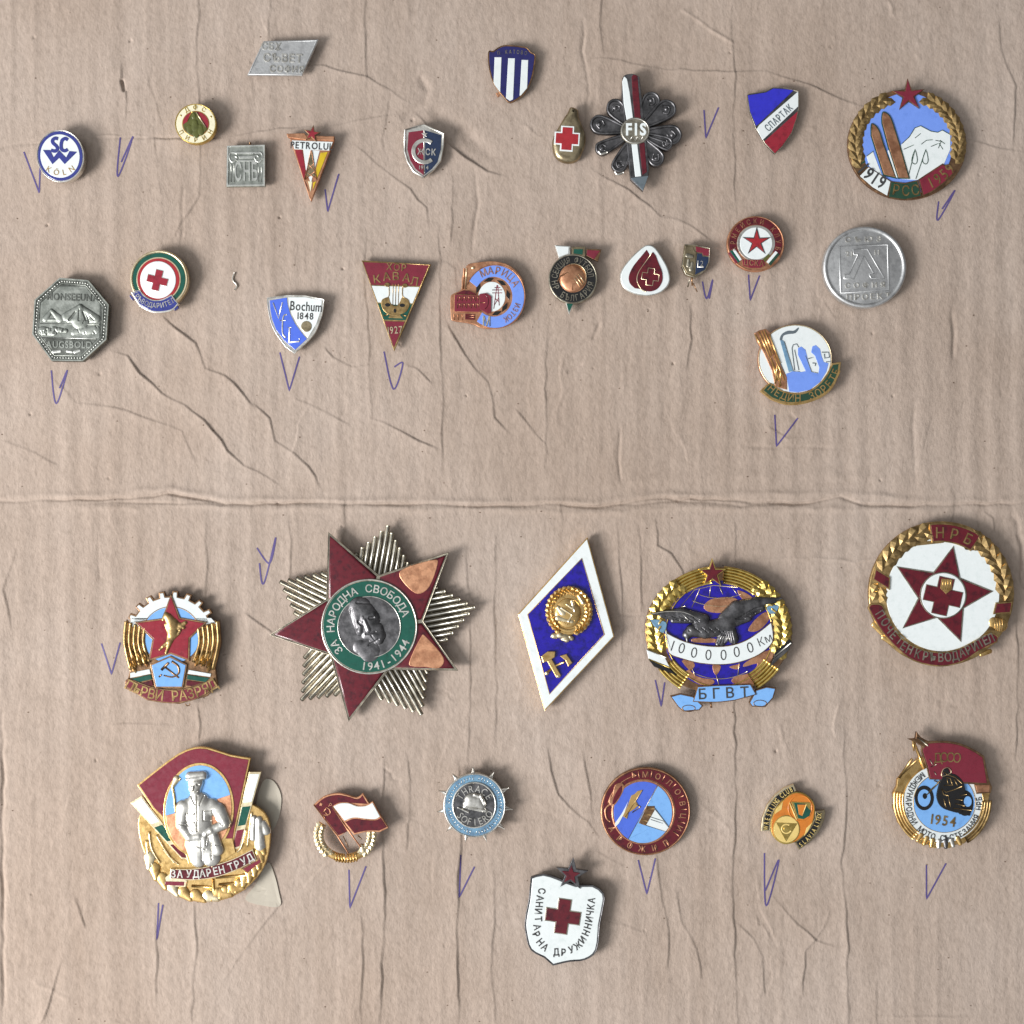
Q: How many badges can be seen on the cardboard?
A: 34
